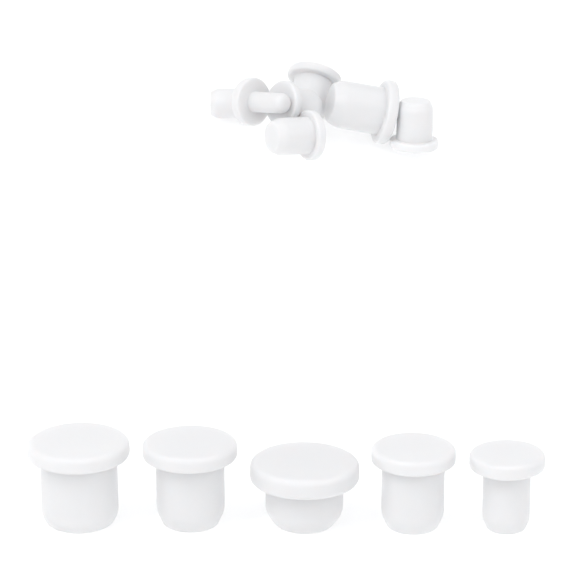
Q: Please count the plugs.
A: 12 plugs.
